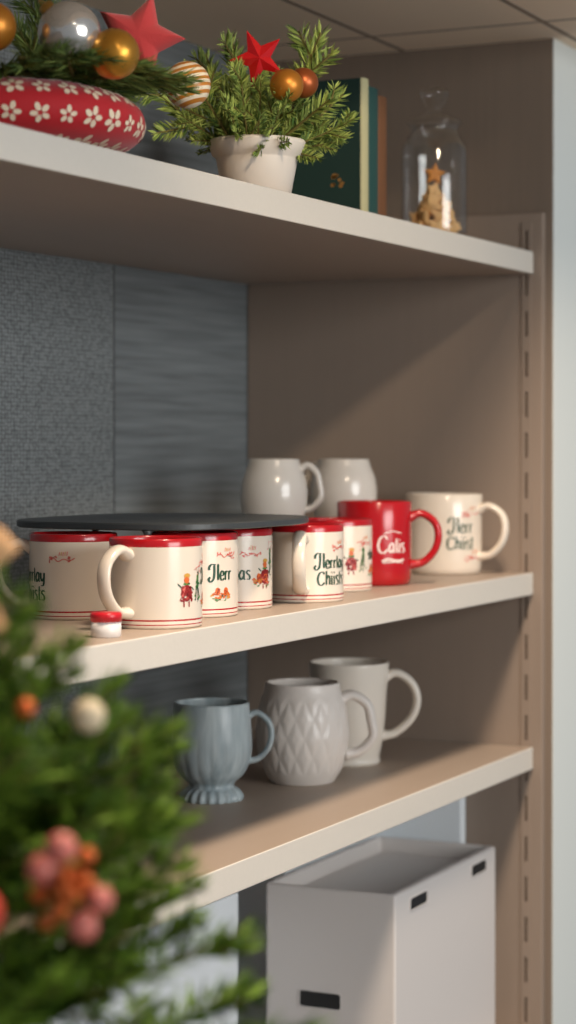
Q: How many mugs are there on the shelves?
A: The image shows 13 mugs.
